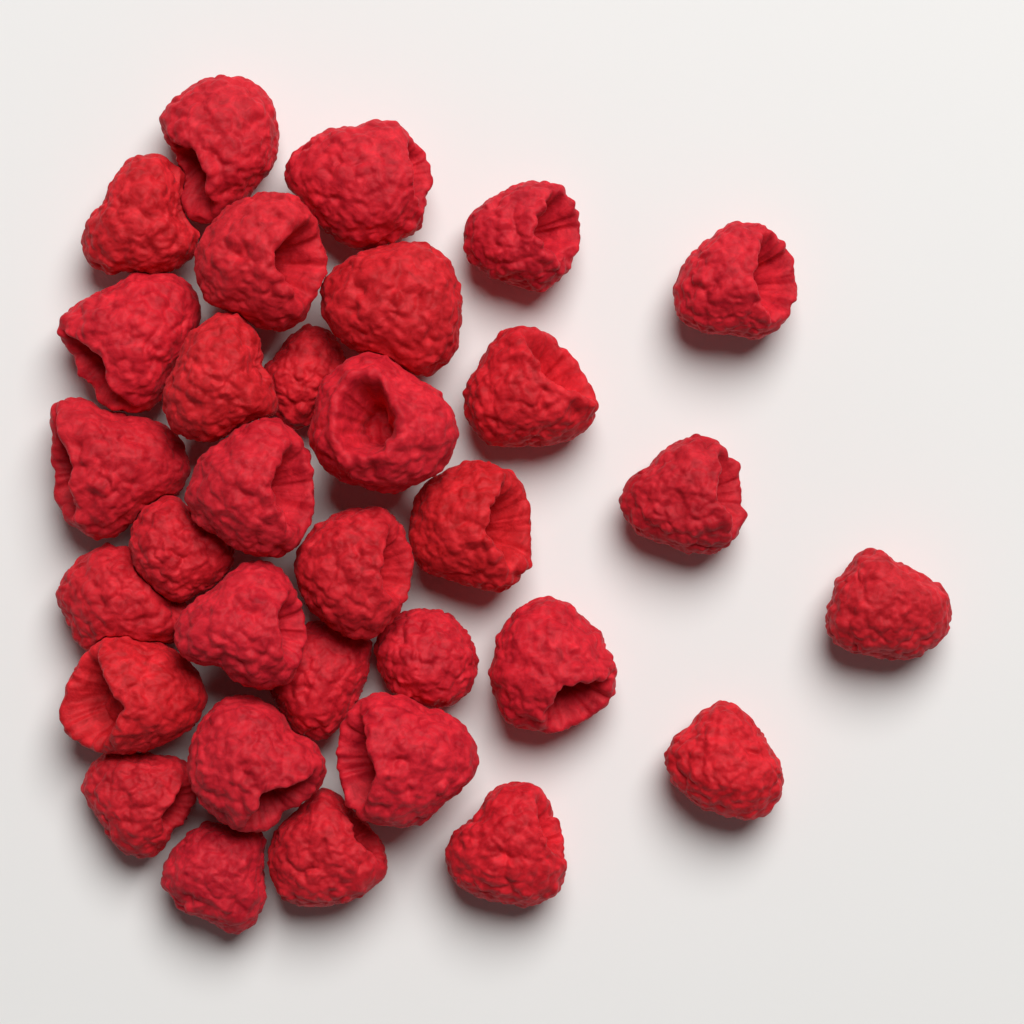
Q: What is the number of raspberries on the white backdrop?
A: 32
